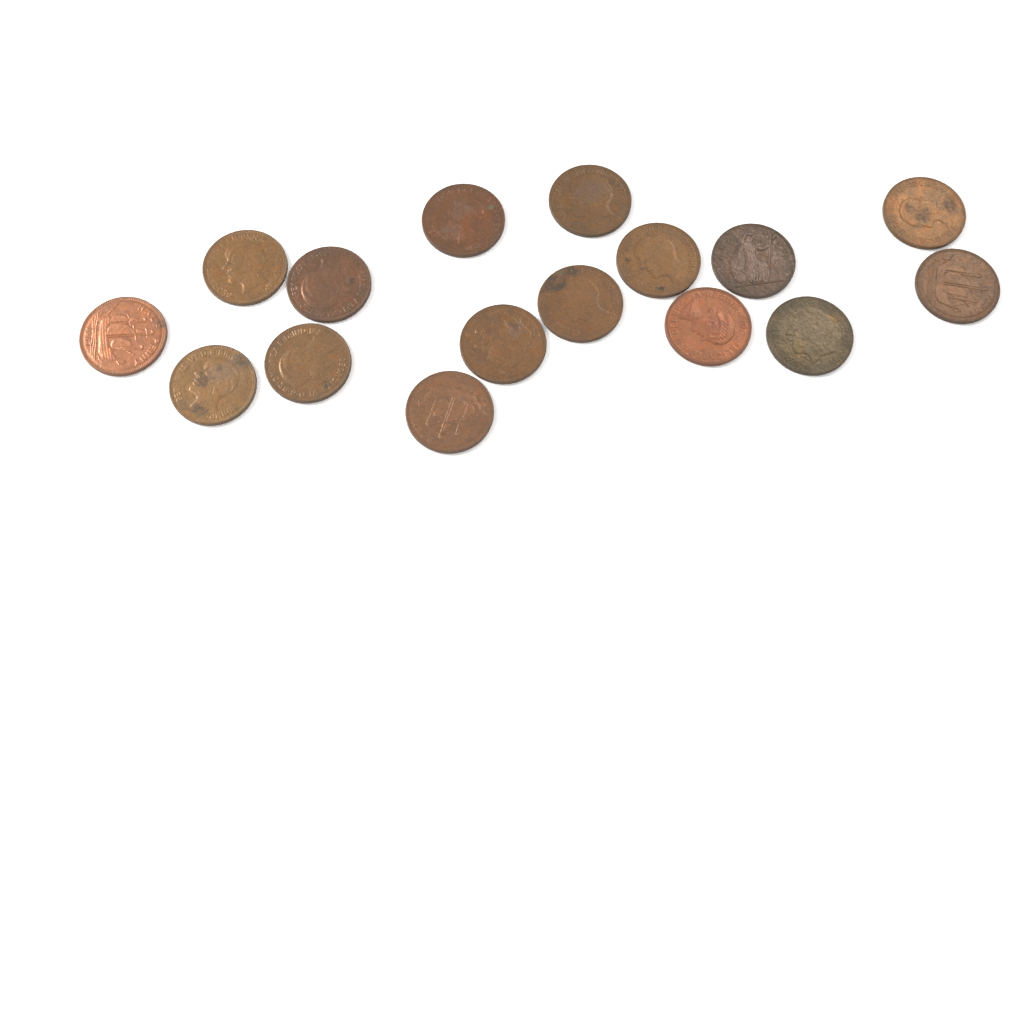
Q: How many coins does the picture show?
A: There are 16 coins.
